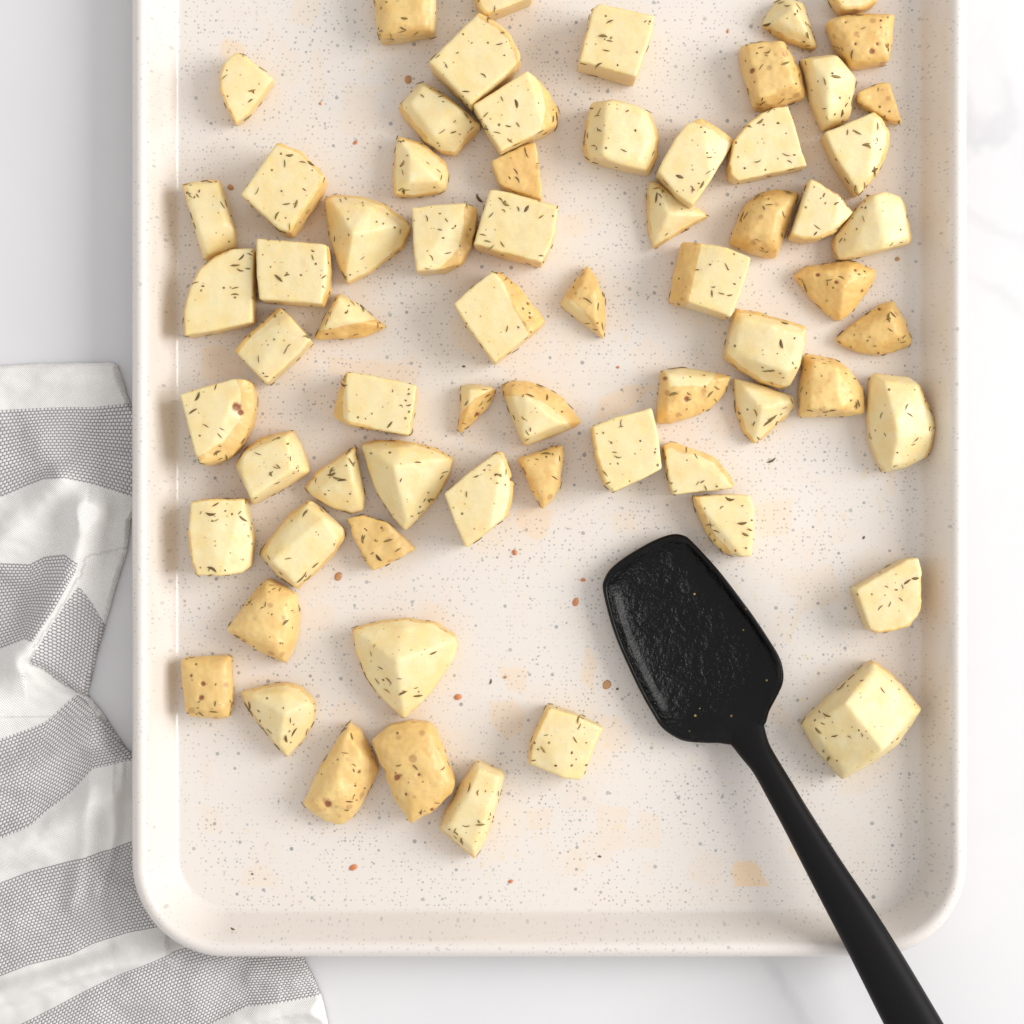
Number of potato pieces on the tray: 67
